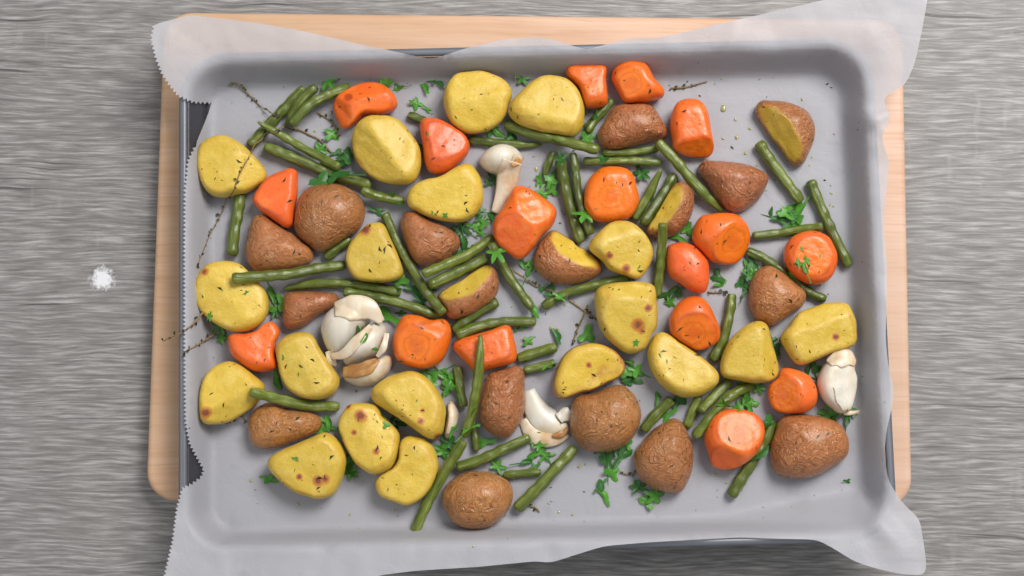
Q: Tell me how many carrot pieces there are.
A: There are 17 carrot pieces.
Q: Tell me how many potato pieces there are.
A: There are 36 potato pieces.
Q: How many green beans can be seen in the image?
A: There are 51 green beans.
